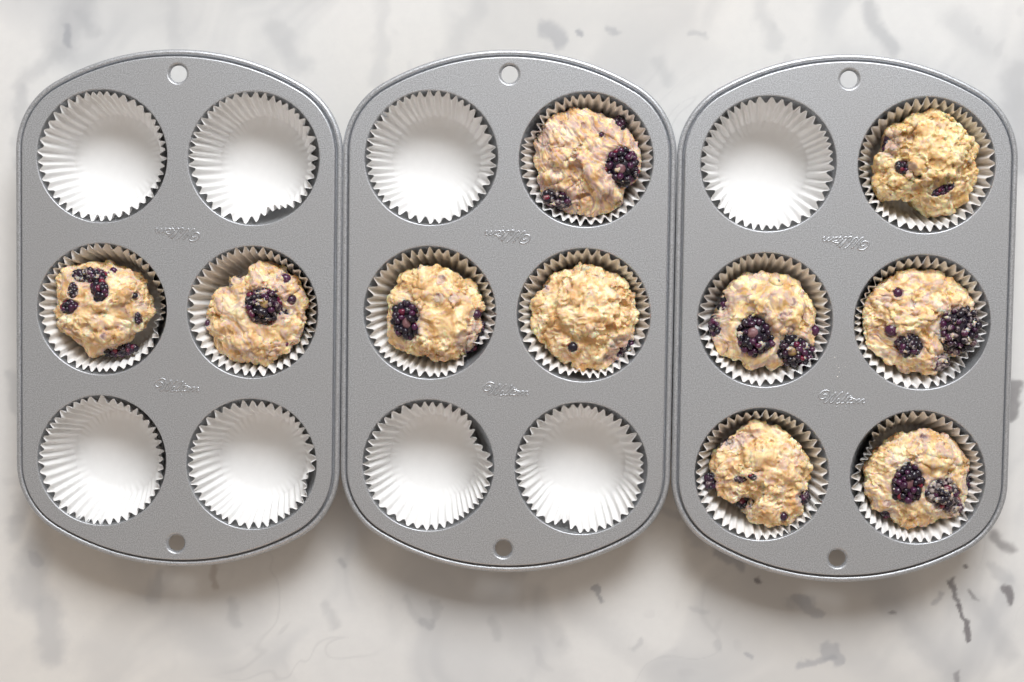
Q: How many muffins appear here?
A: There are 10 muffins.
